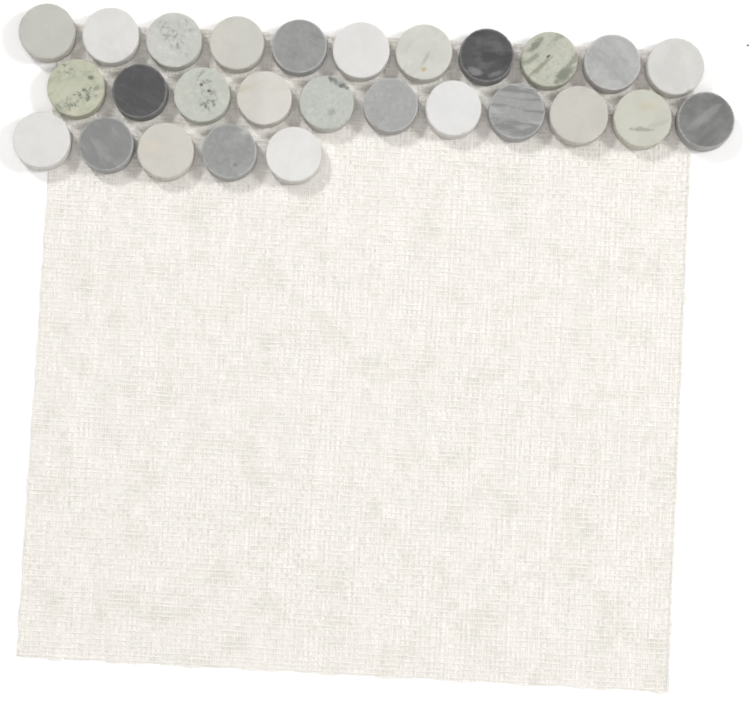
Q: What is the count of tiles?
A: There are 27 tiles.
